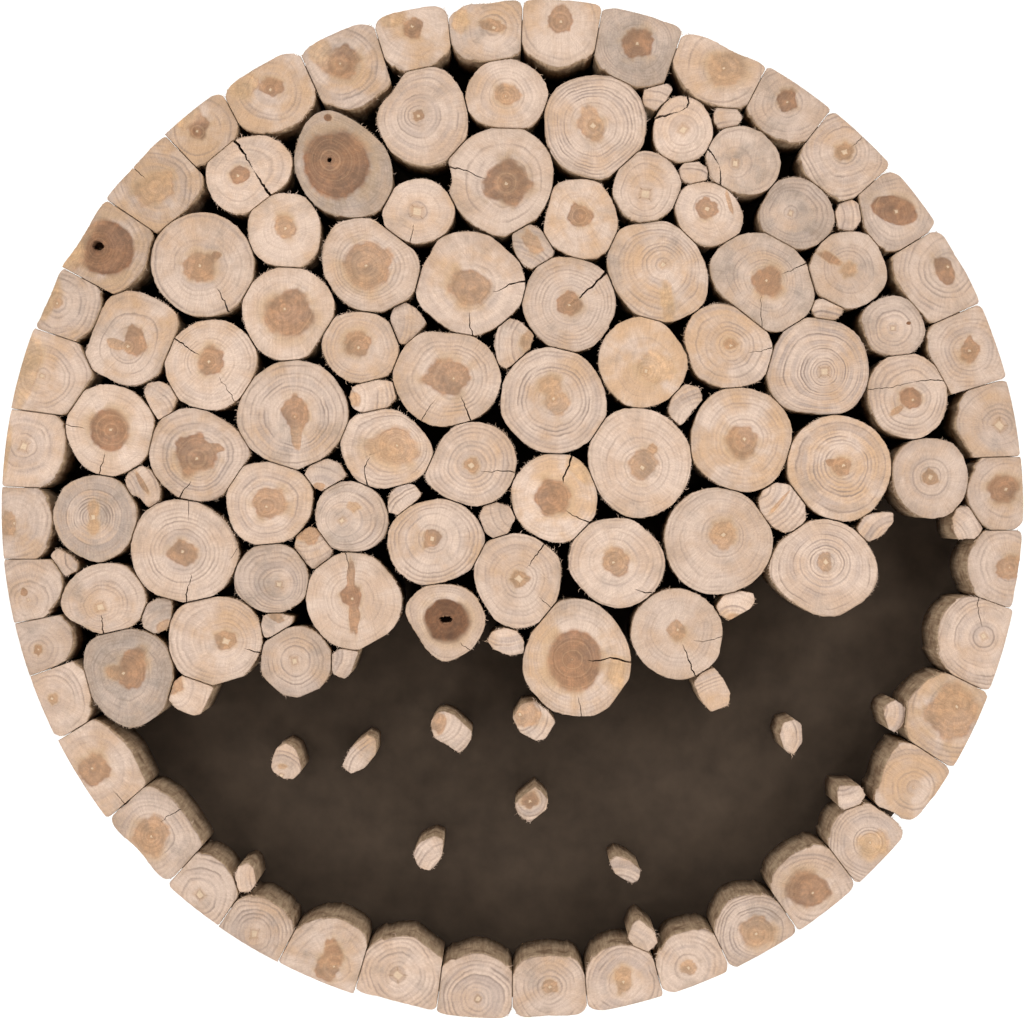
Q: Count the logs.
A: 101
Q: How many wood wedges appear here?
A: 39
